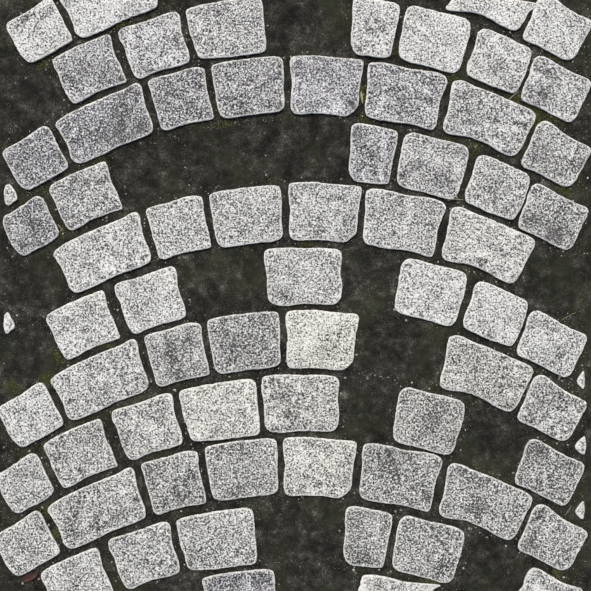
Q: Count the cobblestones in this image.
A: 72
